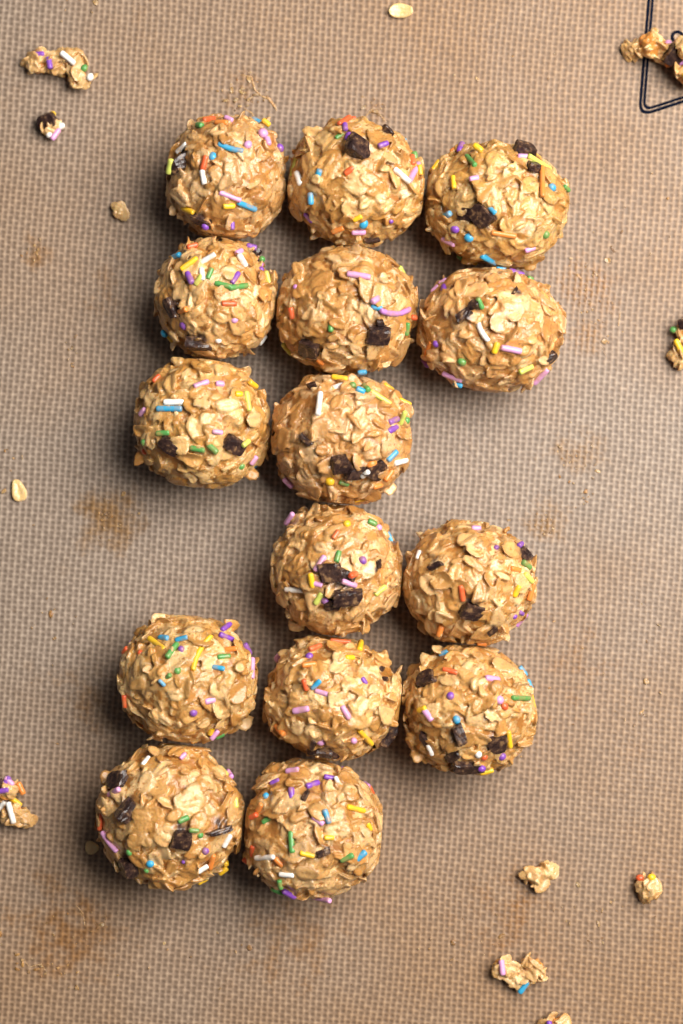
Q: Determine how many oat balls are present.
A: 15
